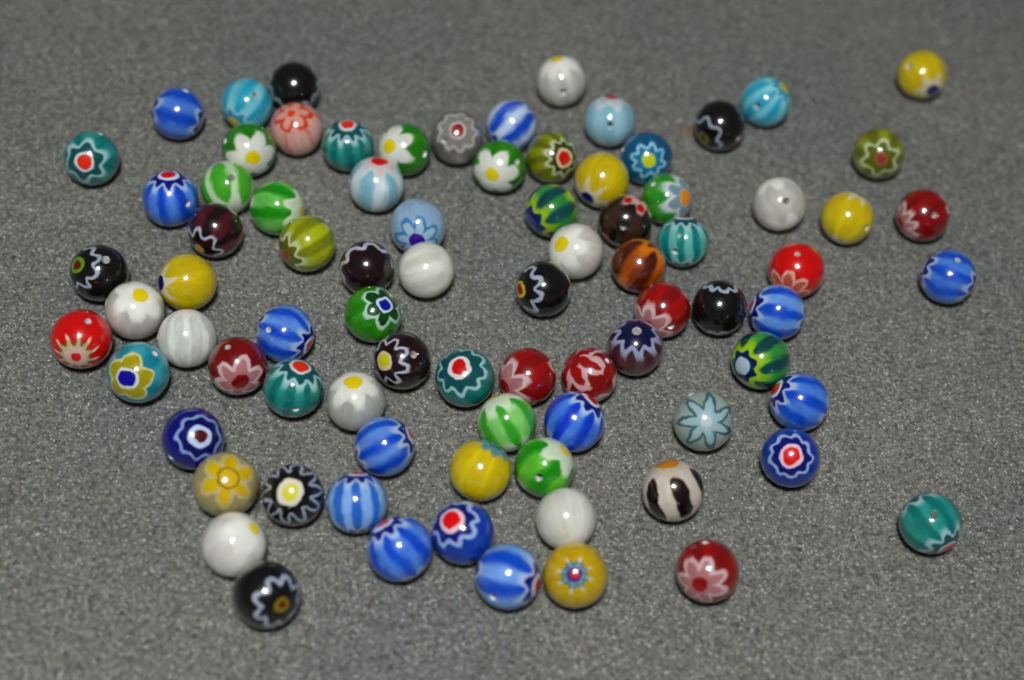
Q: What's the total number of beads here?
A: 83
